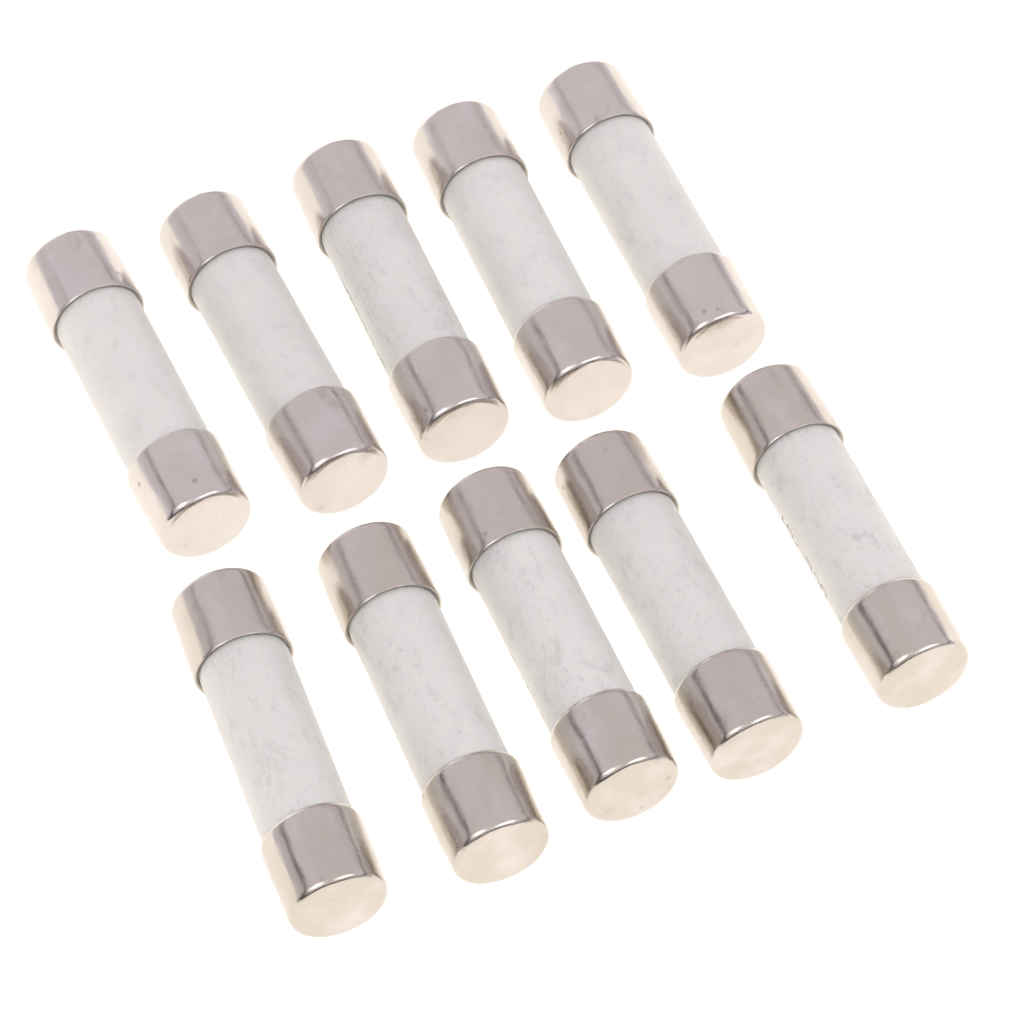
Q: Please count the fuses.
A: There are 10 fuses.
